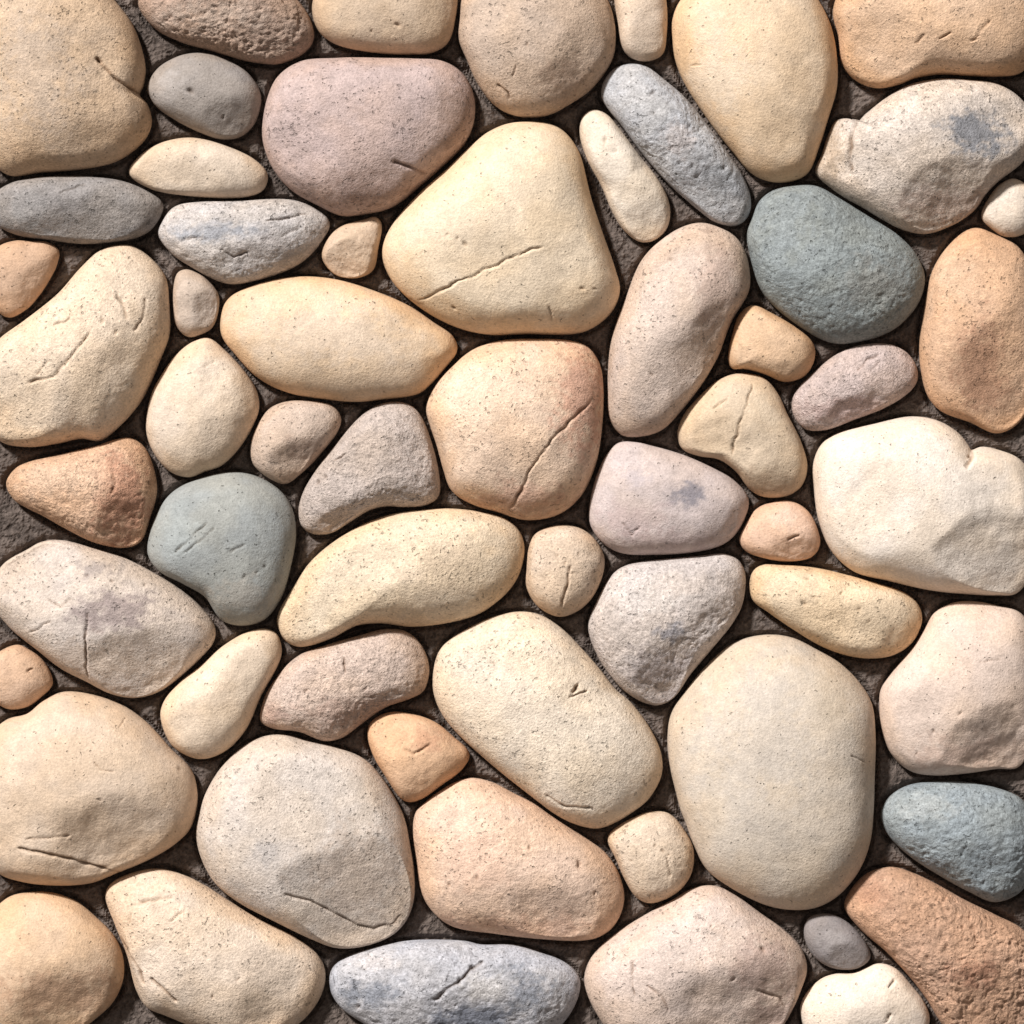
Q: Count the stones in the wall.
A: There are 61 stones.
